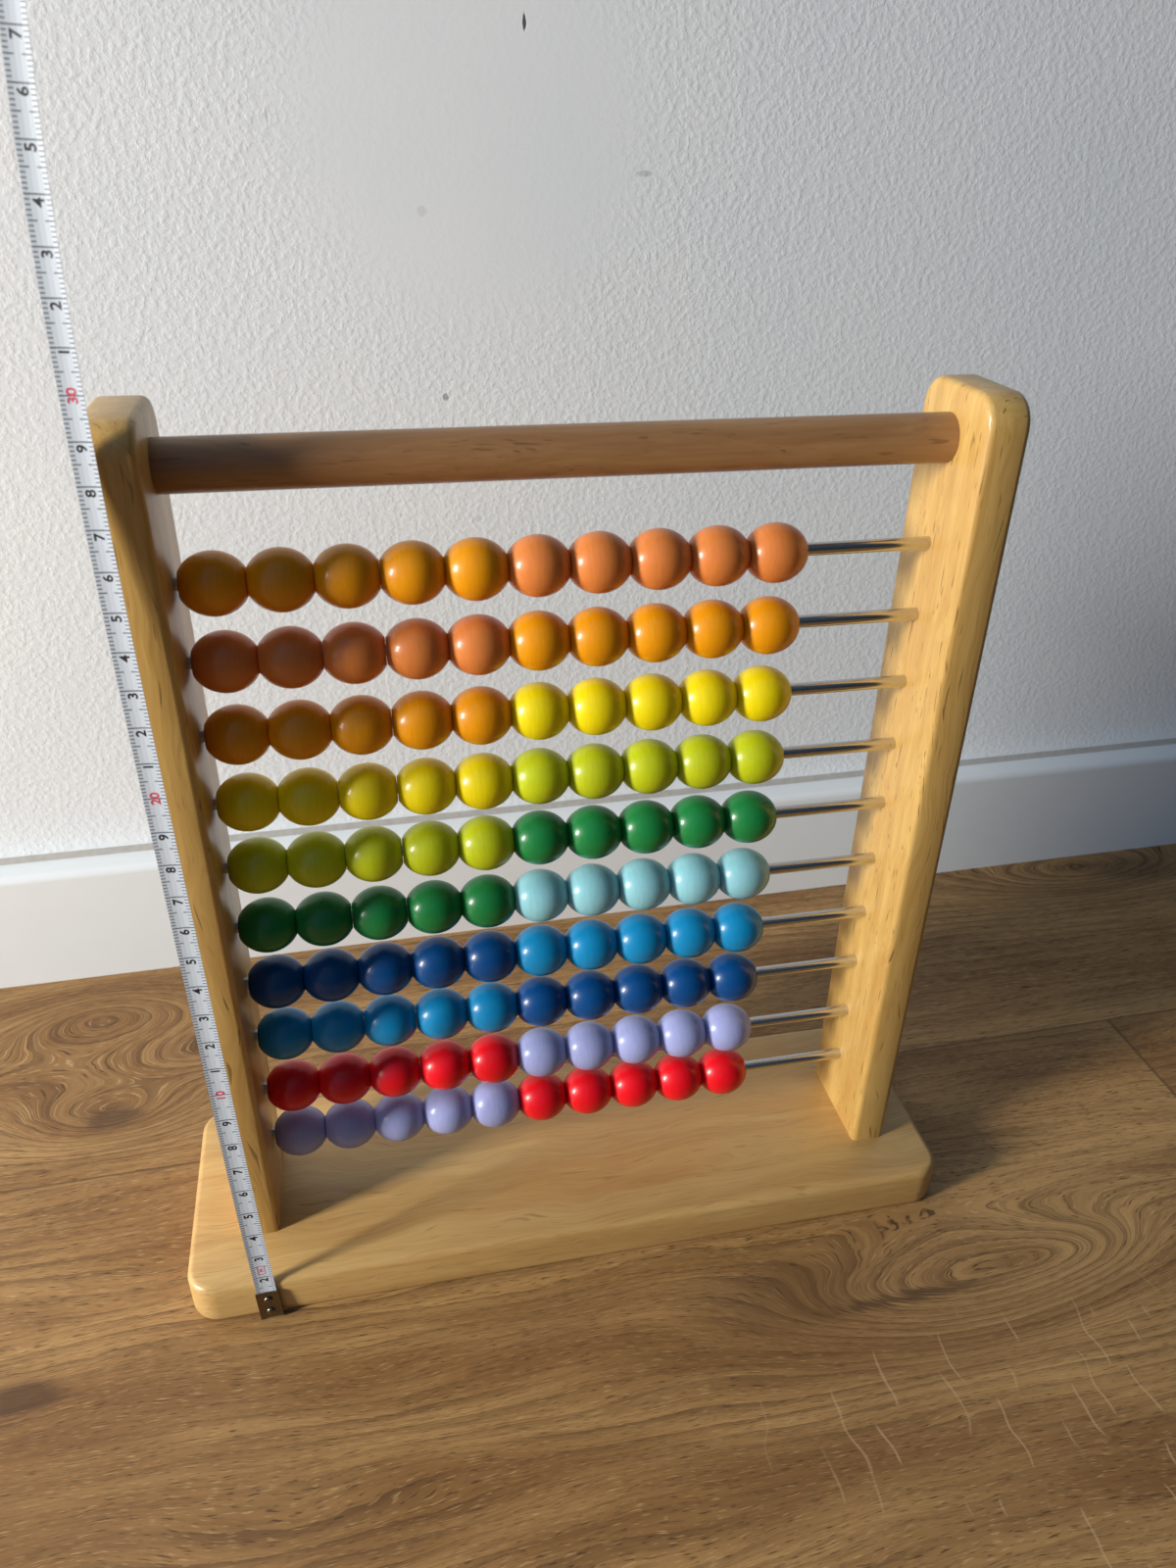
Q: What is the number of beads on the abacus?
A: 100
